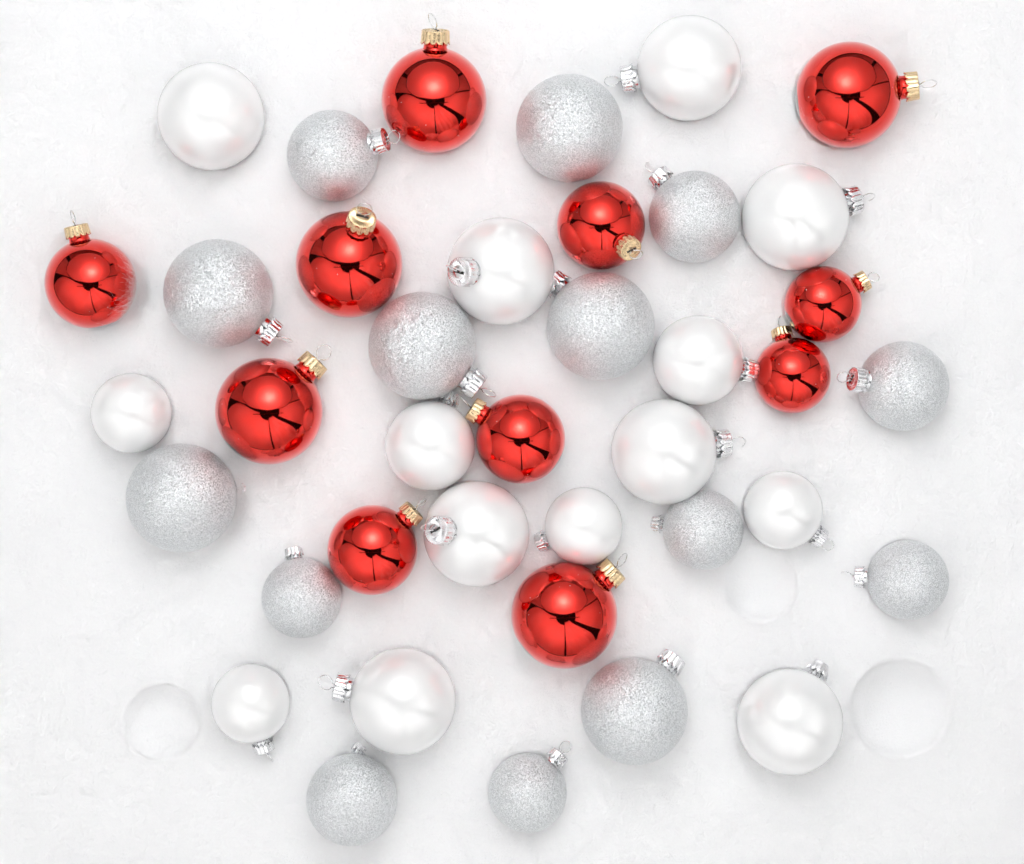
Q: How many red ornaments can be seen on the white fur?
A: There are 11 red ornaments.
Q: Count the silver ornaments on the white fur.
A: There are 14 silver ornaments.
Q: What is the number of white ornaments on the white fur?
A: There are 14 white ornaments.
